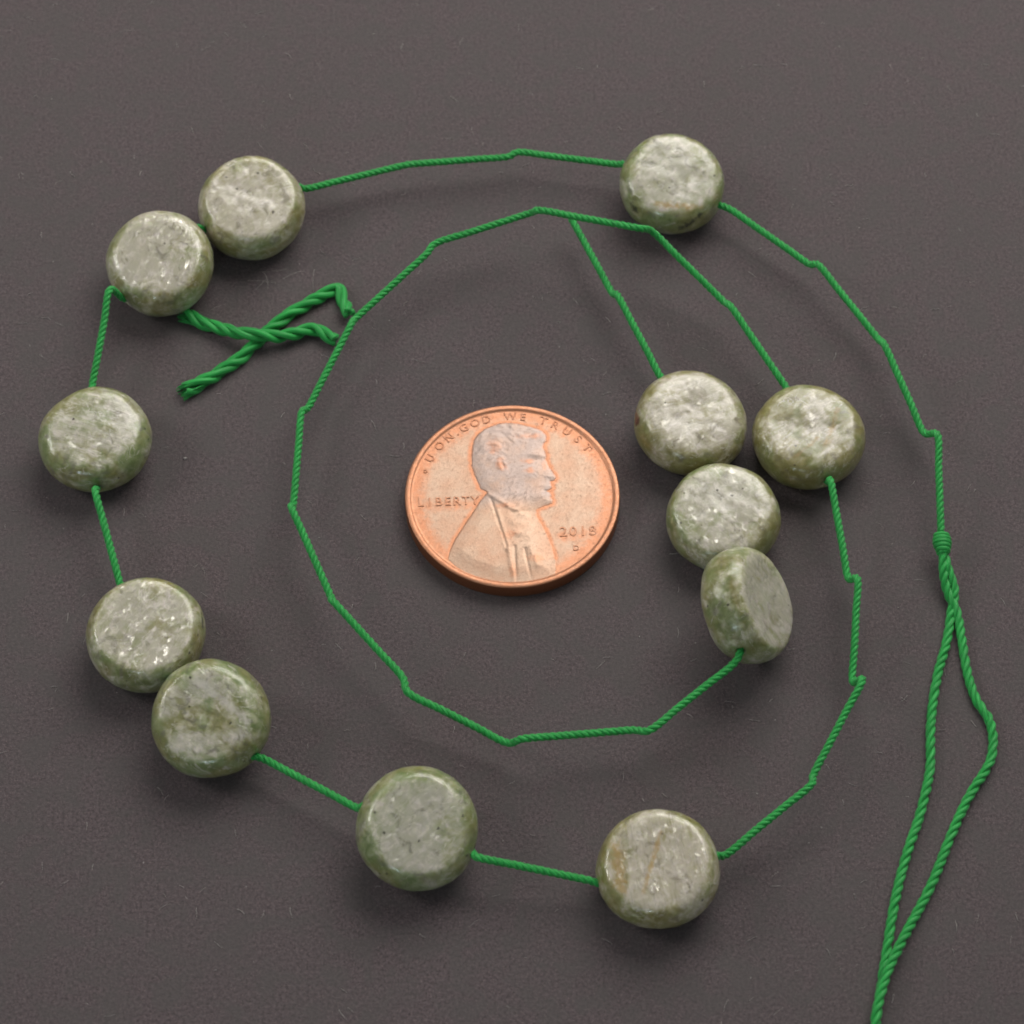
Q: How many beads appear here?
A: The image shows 12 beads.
